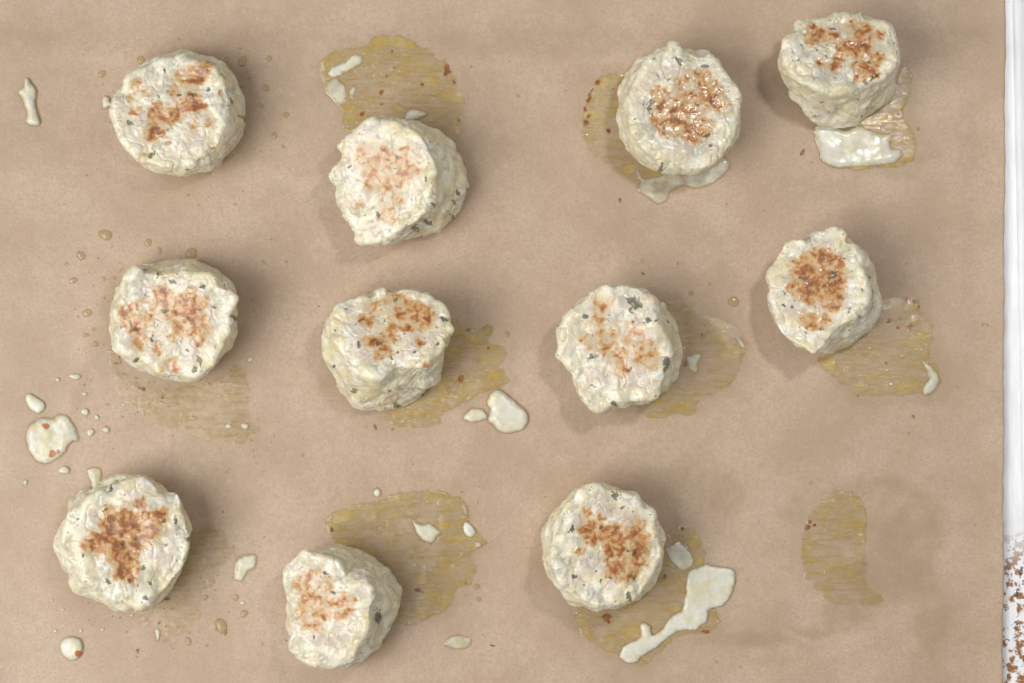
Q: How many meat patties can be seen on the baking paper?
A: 11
